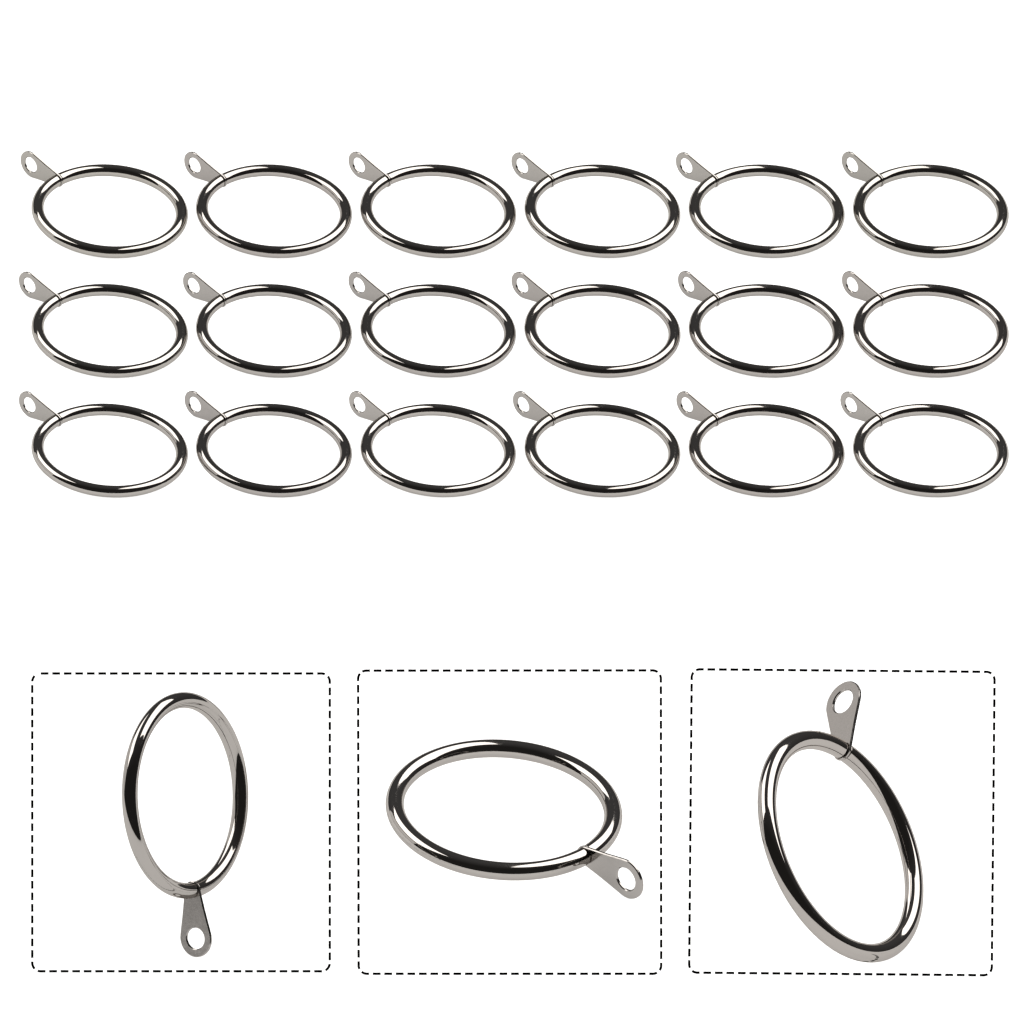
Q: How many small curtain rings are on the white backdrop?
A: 18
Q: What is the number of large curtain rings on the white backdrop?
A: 3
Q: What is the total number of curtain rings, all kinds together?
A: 21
